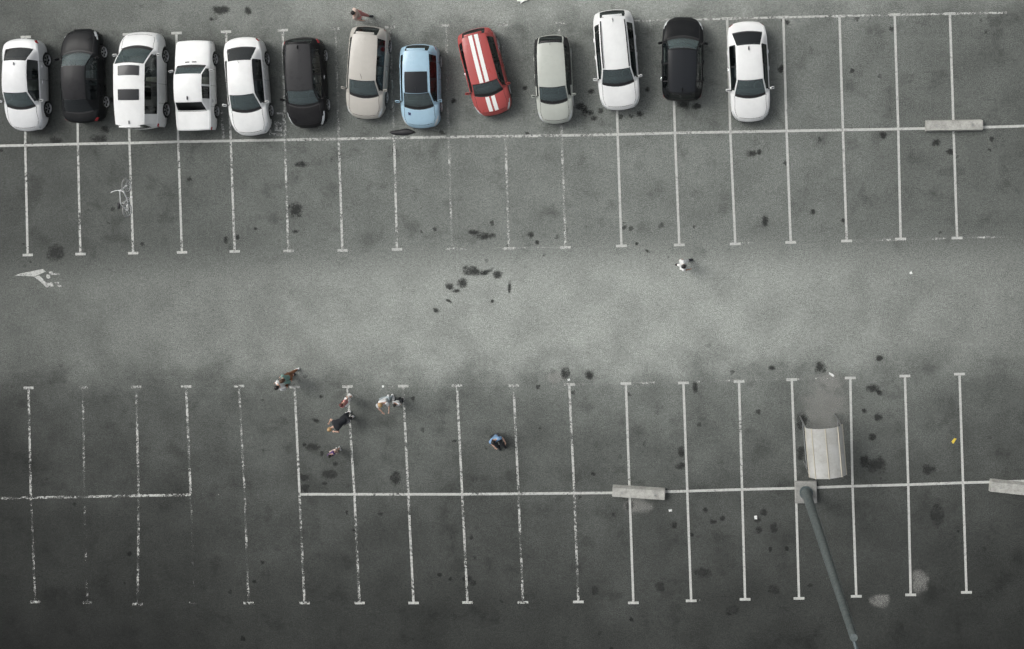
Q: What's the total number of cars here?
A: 13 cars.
